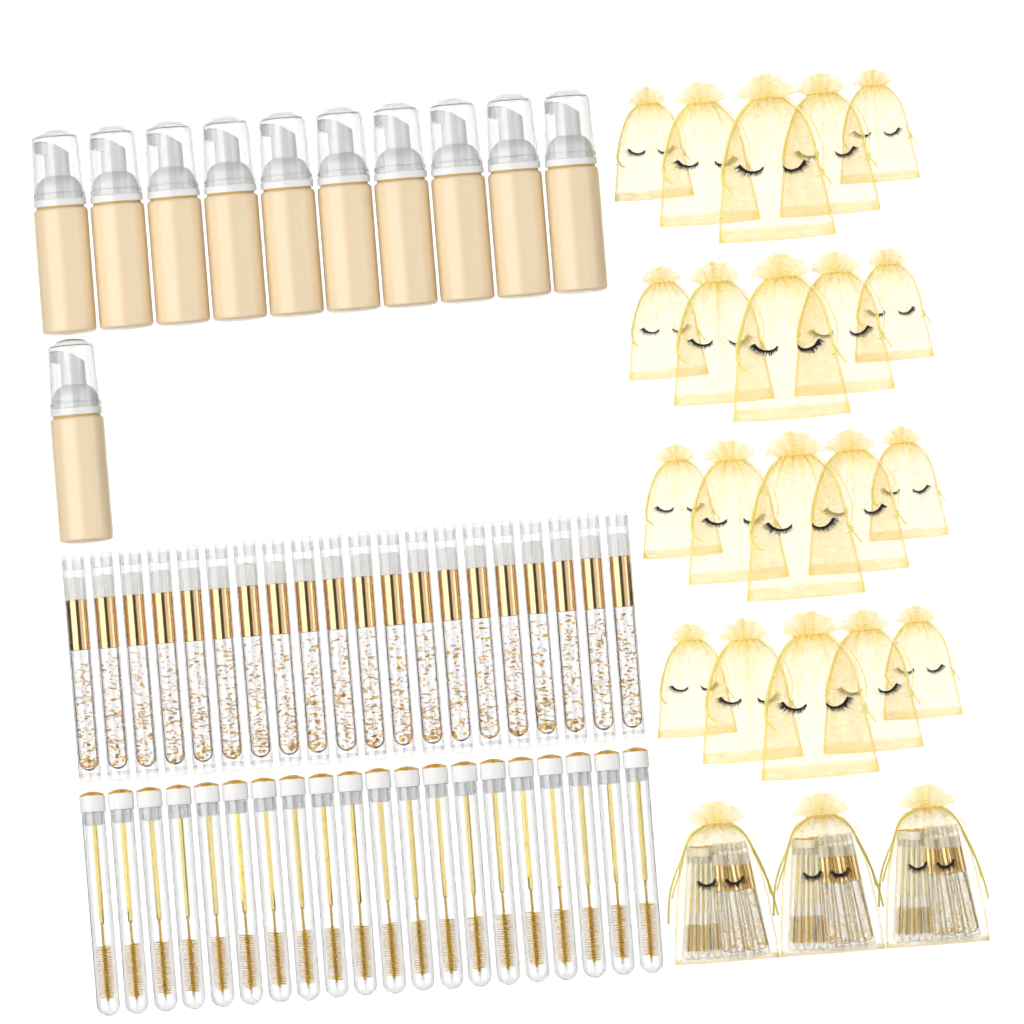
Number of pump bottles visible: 11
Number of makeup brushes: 38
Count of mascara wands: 35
